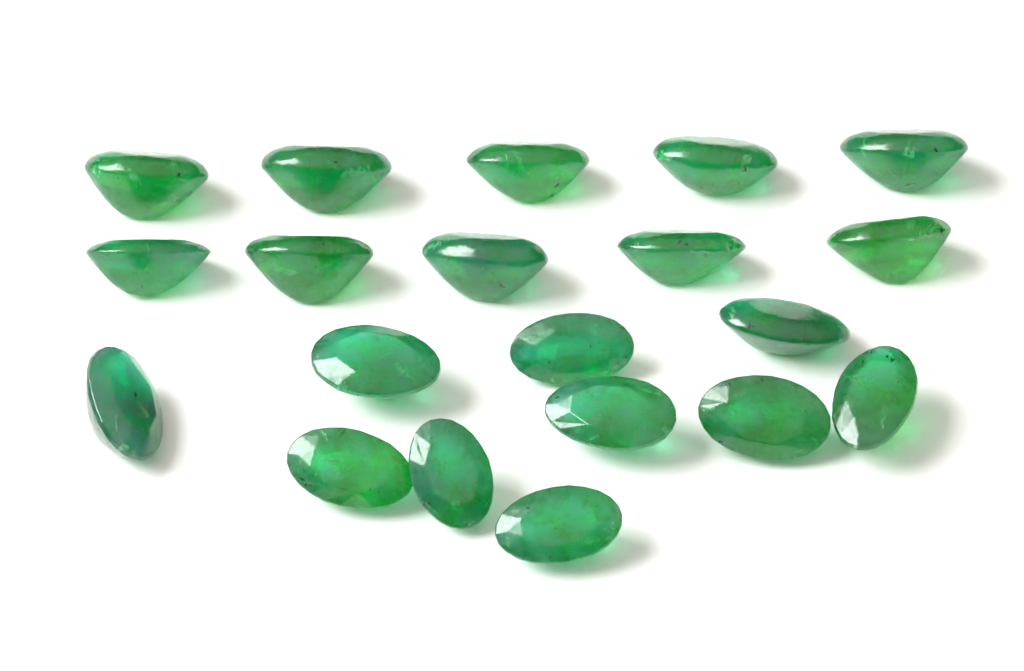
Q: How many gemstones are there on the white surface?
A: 20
